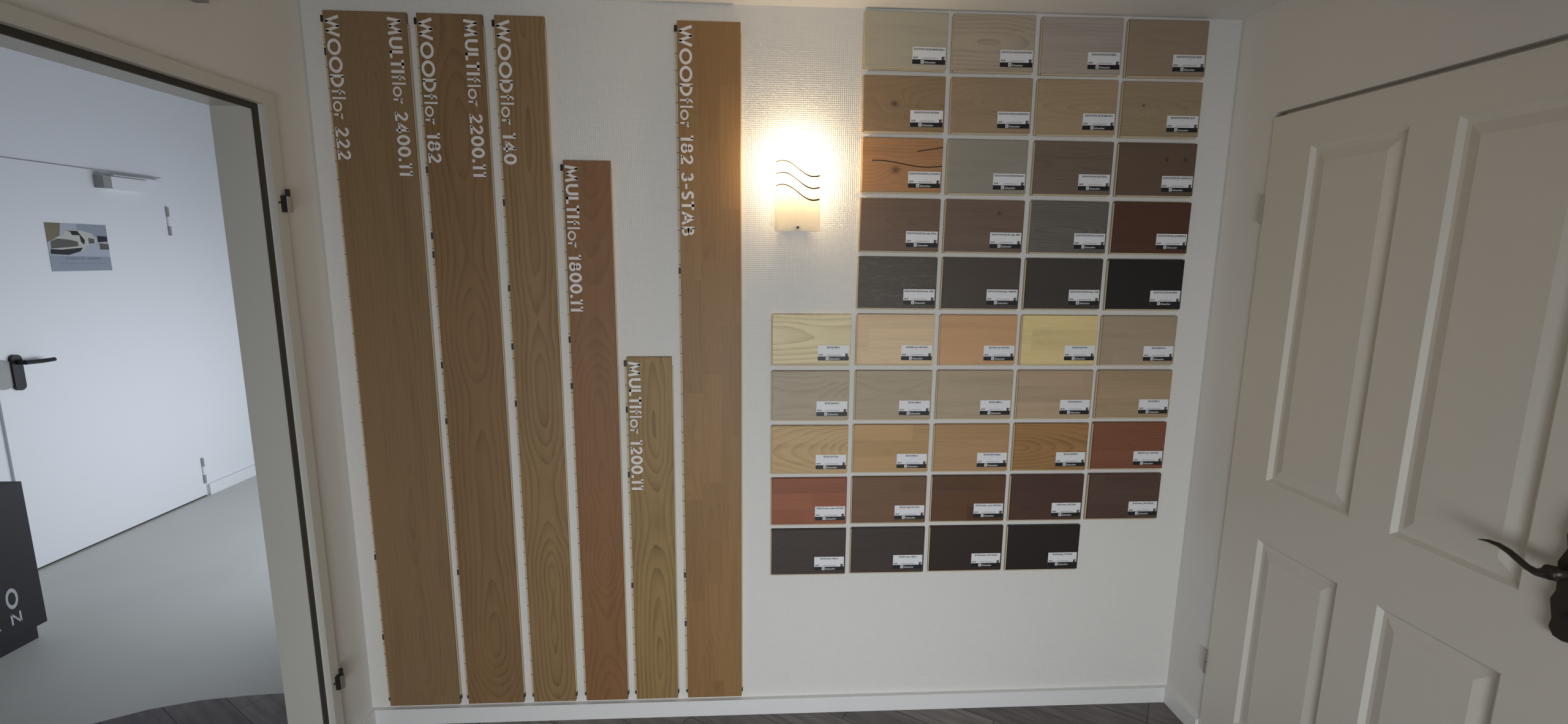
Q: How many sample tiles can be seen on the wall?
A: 44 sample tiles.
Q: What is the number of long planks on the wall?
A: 6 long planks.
